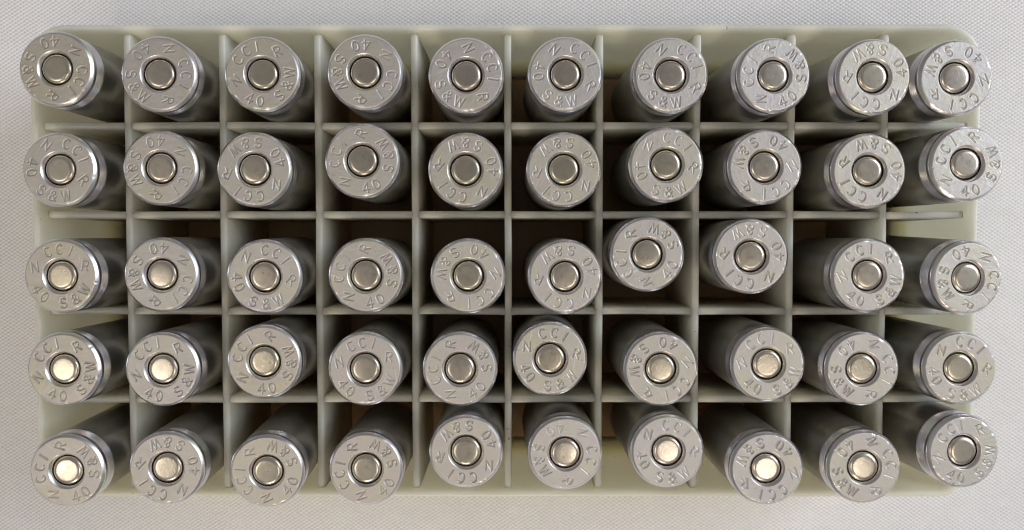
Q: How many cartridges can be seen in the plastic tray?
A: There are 50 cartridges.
